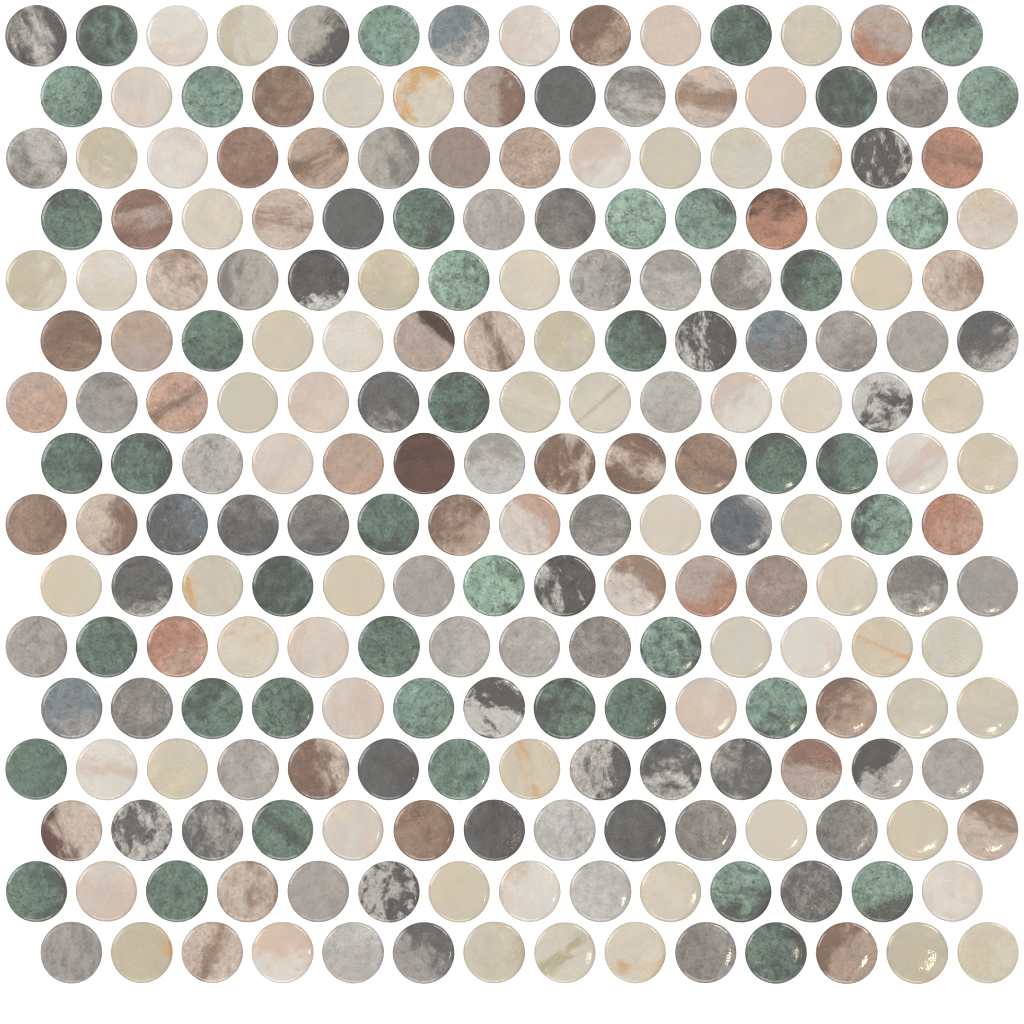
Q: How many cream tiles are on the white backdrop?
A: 70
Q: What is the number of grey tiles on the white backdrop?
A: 67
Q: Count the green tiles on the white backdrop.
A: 43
